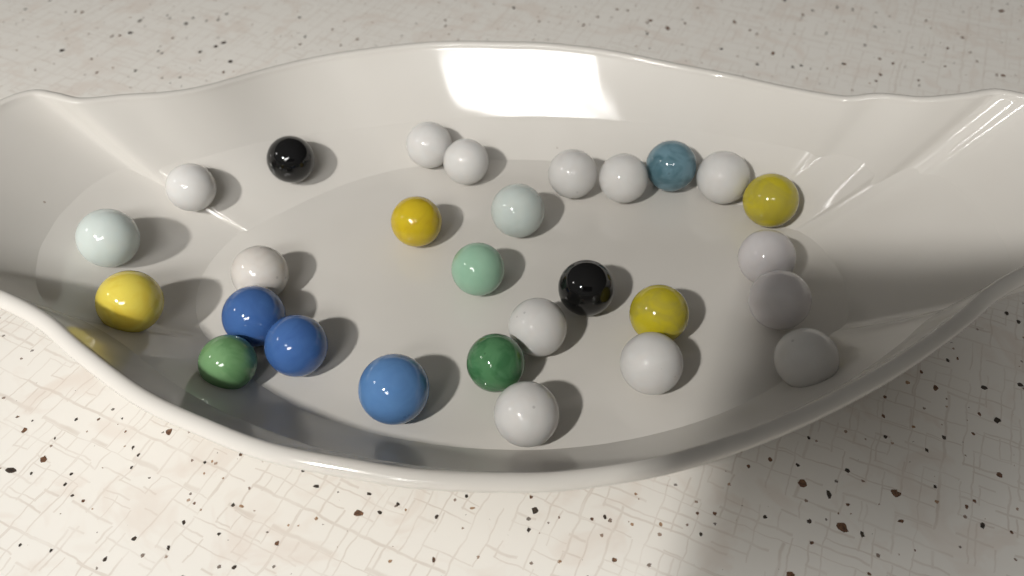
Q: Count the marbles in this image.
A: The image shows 28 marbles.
